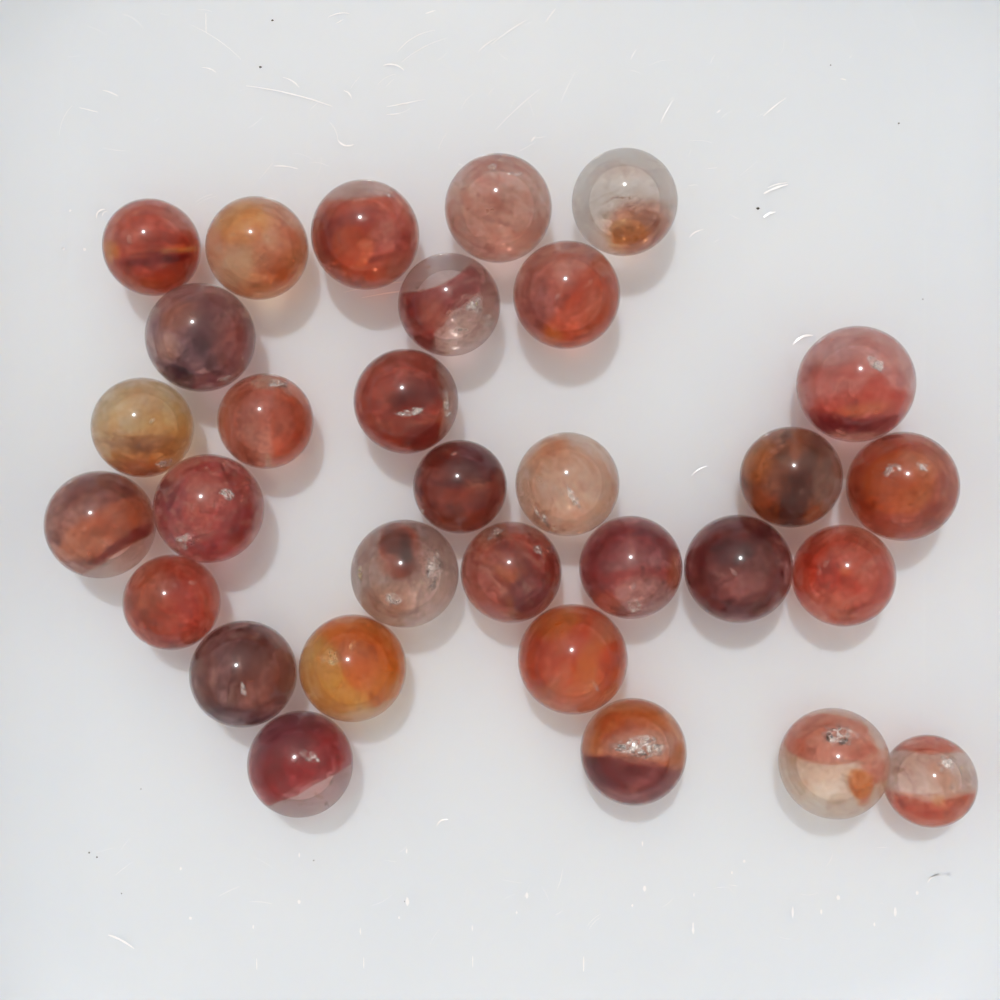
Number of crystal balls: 31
